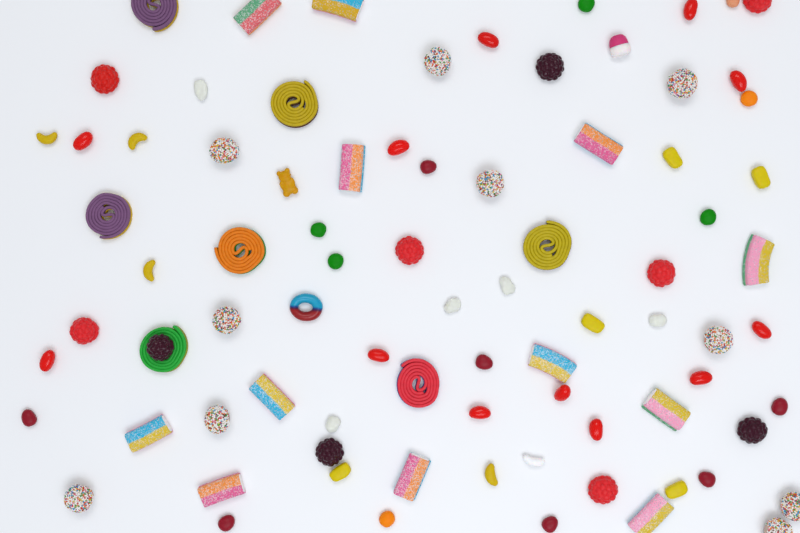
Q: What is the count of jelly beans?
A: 12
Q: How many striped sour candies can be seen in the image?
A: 12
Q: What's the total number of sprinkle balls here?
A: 10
